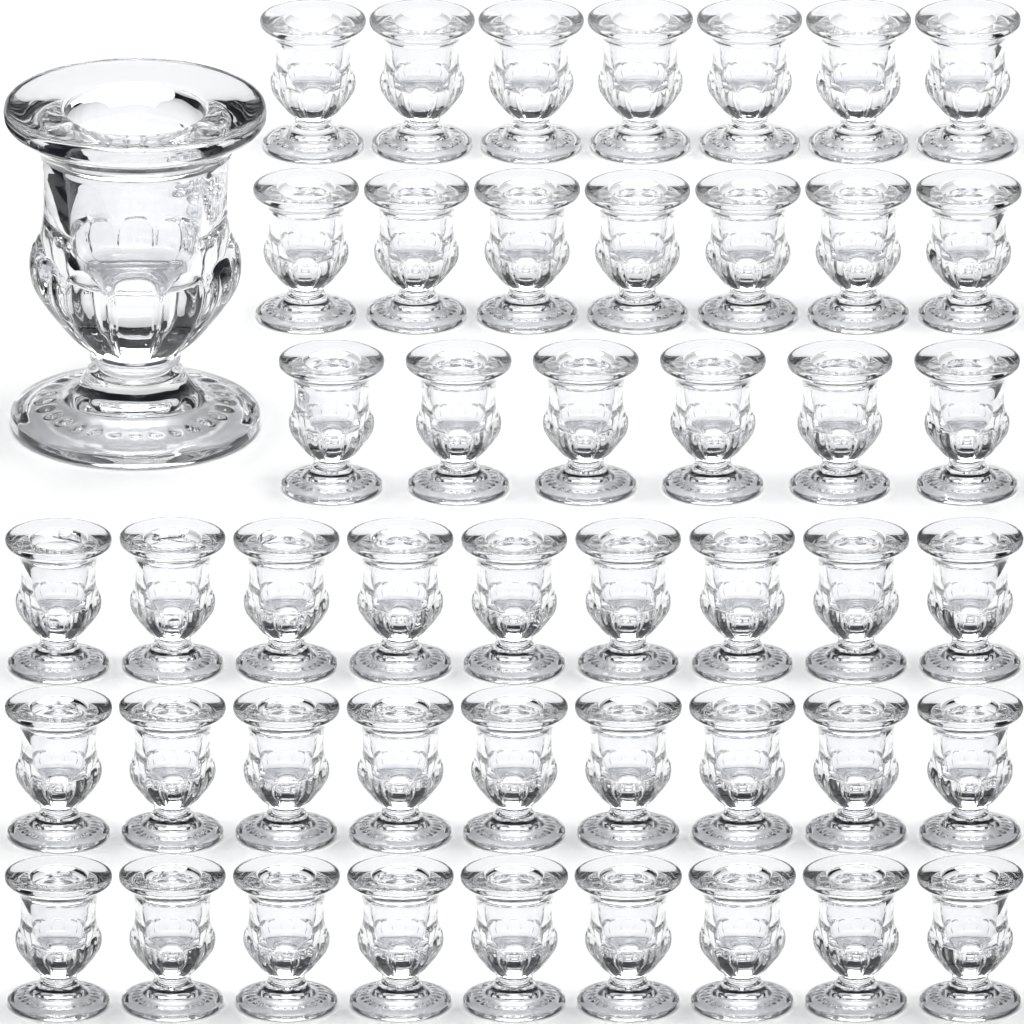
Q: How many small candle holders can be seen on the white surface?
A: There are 47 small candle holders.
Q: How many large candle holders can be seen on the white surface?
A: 1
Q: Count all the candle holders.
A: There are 48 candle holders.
